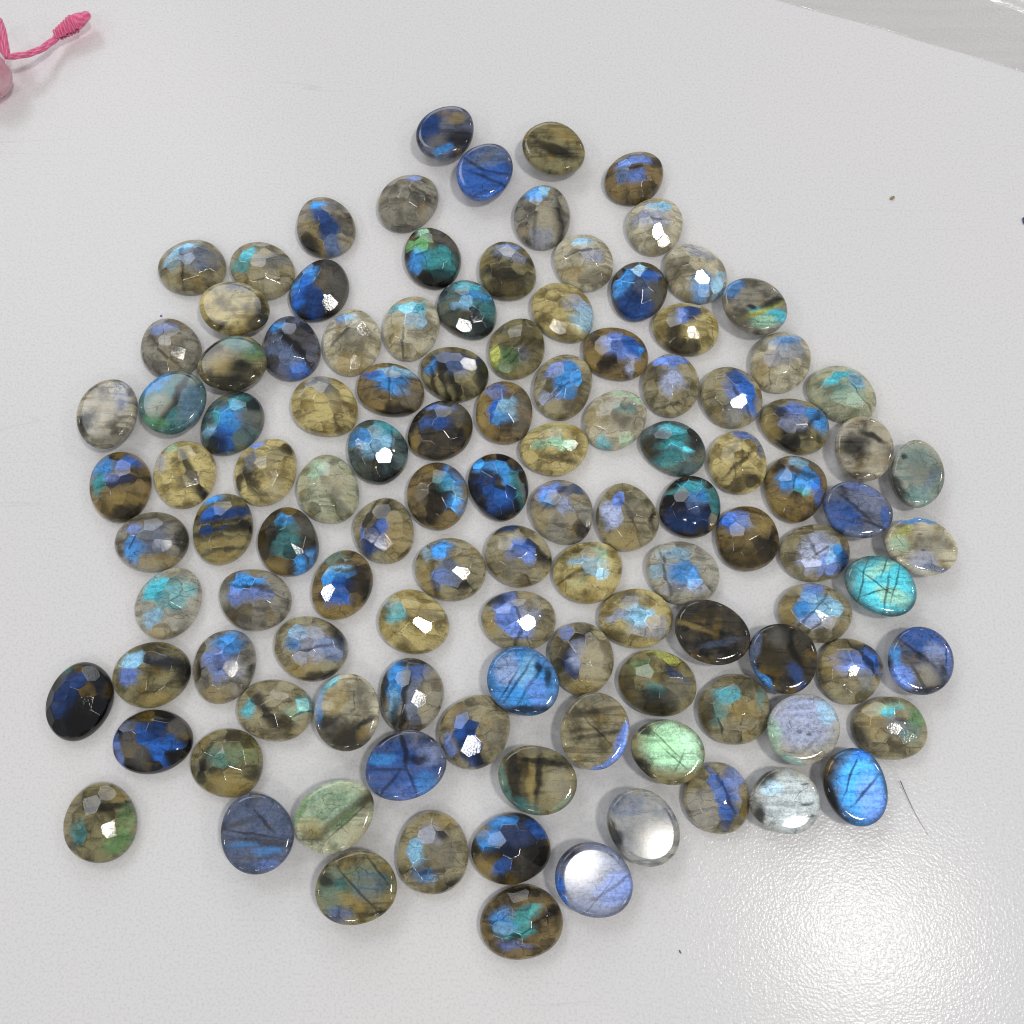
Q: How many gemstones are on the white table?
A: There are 115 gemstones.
